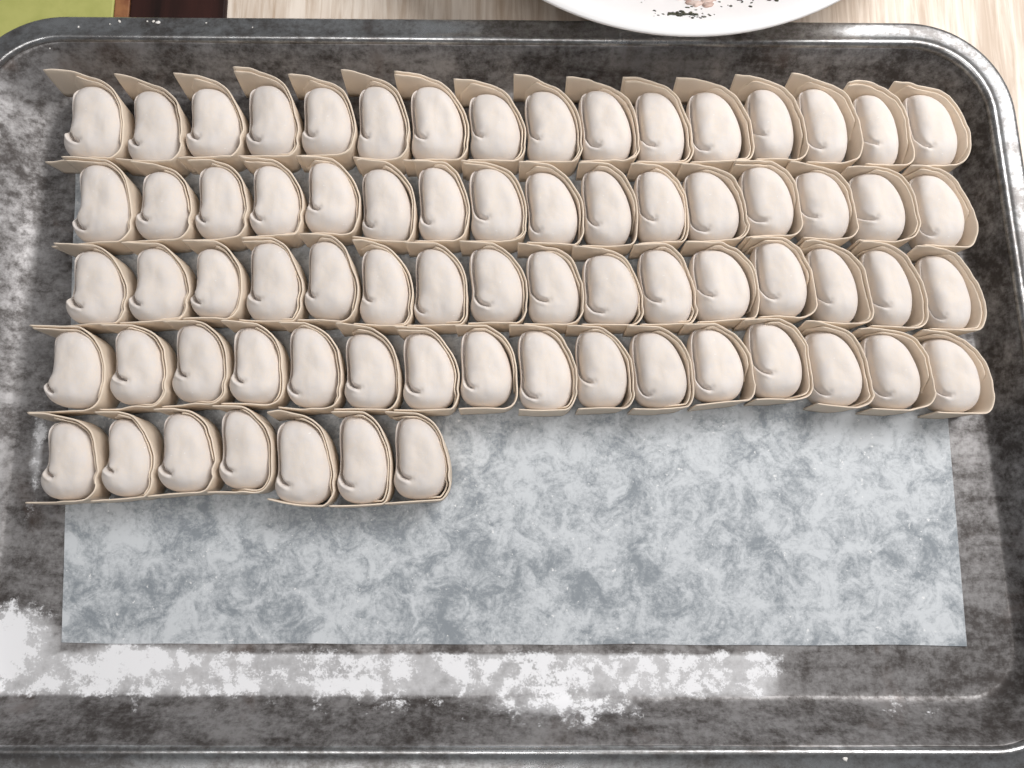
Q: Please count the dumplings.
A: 71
